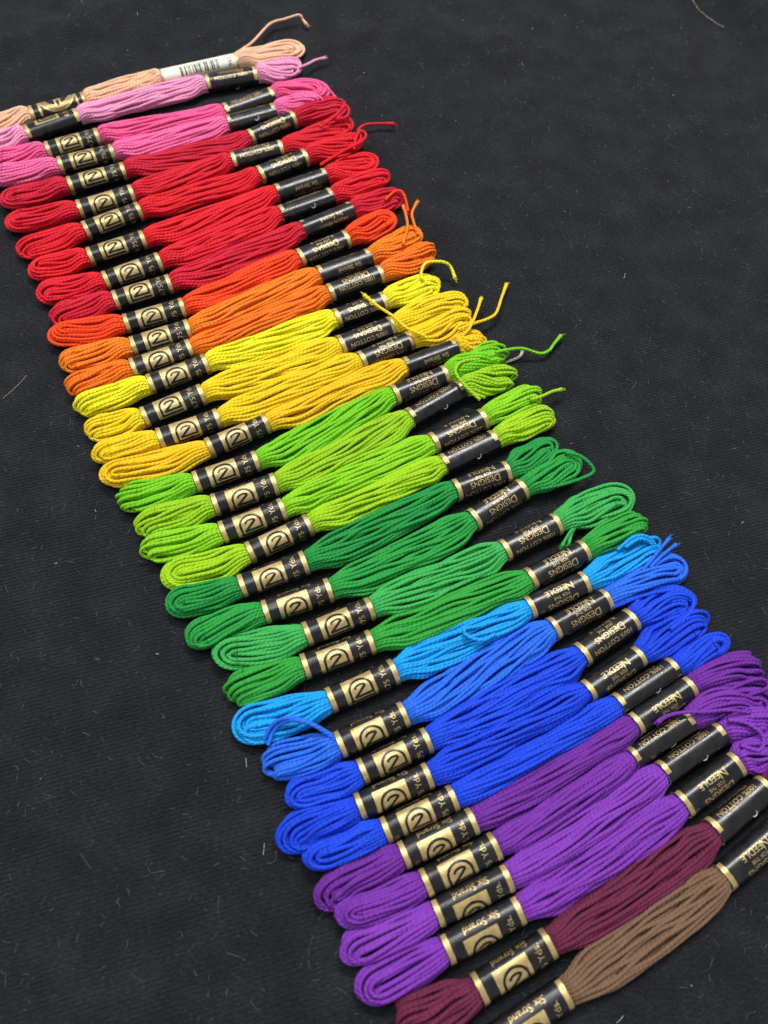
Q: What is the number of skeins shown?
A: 36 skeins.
